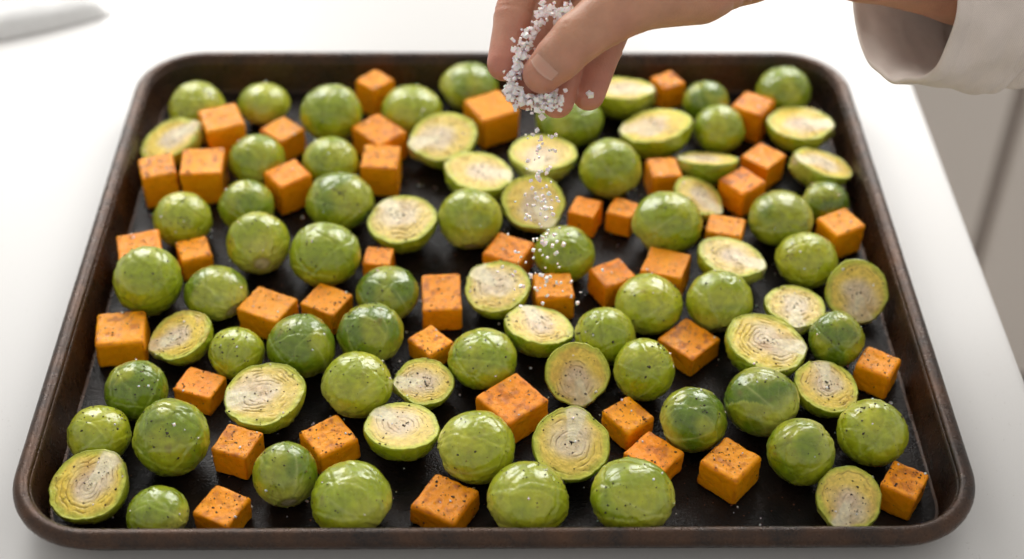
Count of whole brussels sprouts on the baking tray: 49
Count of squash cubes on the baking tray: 42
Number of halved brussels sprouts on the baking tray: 27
